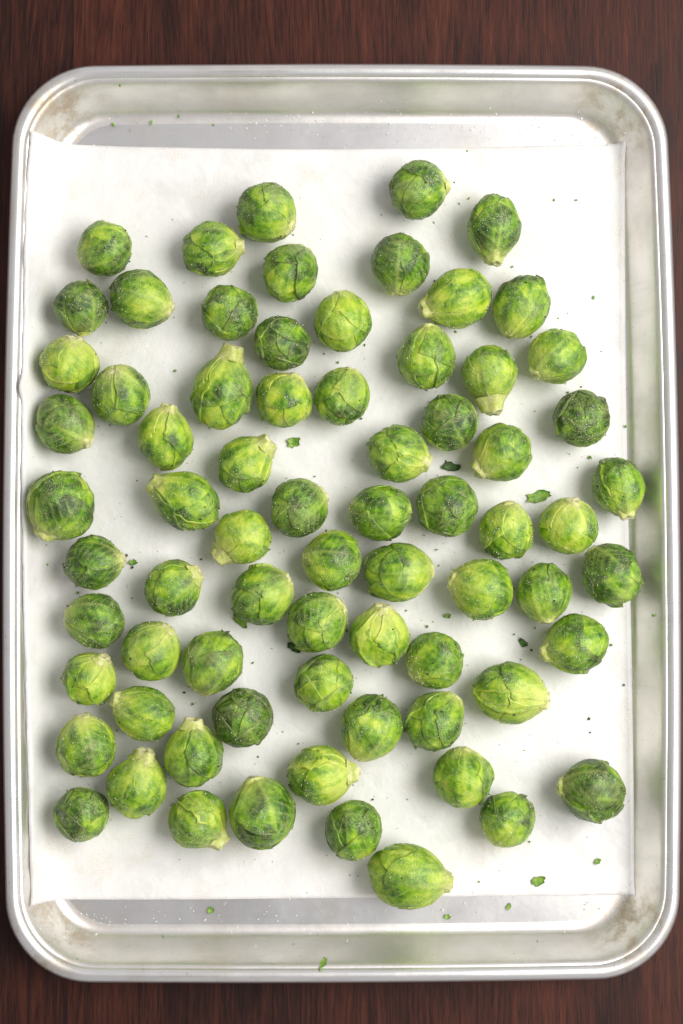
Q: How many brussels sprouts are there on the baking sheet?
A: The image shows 72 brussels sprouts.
